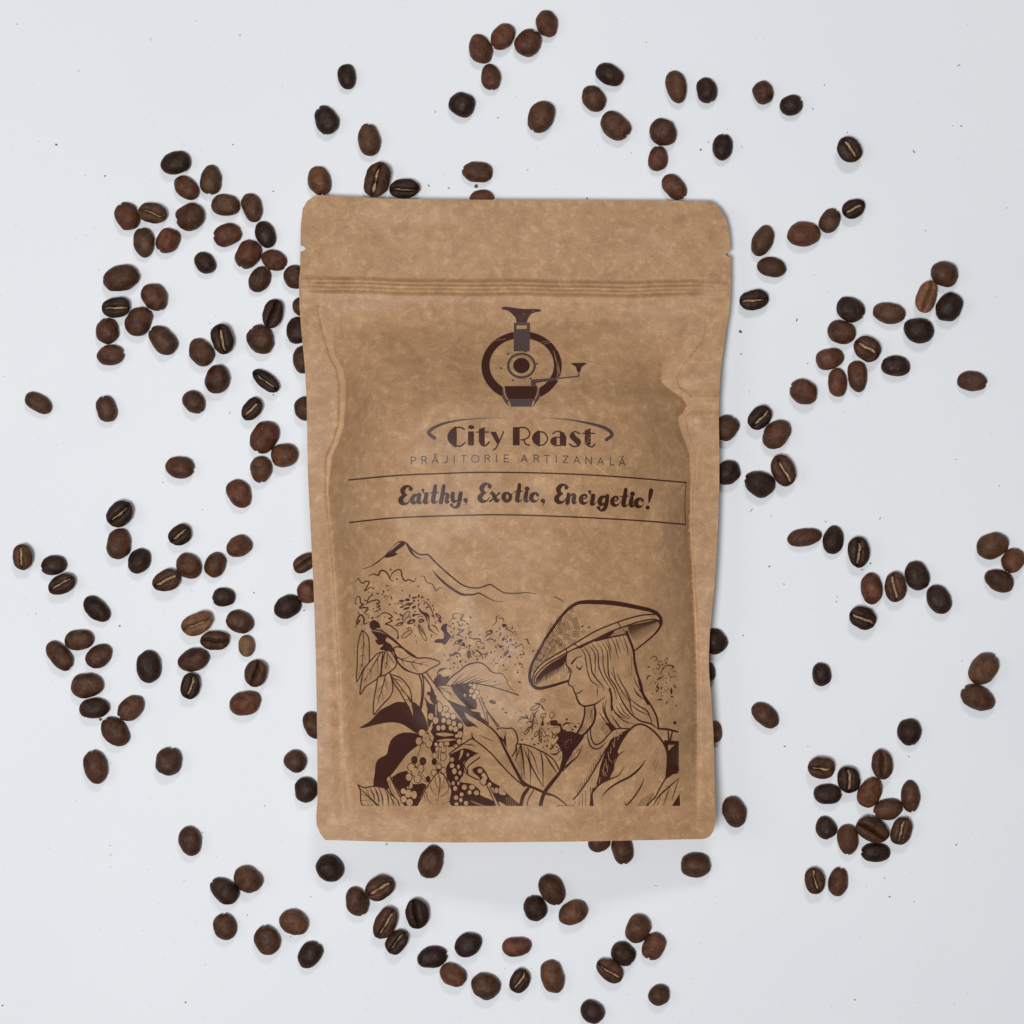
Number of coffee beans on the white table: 200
